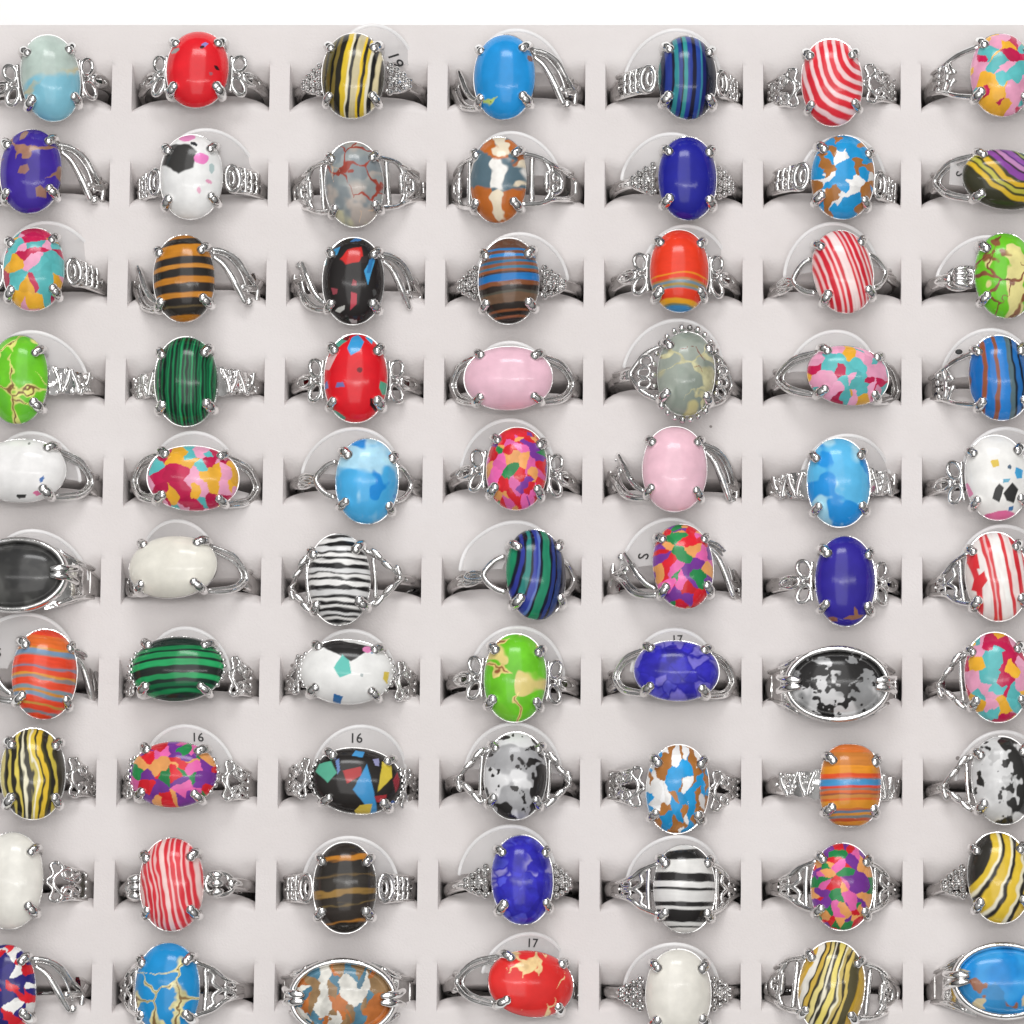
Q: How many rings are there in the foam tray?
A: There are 70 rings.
